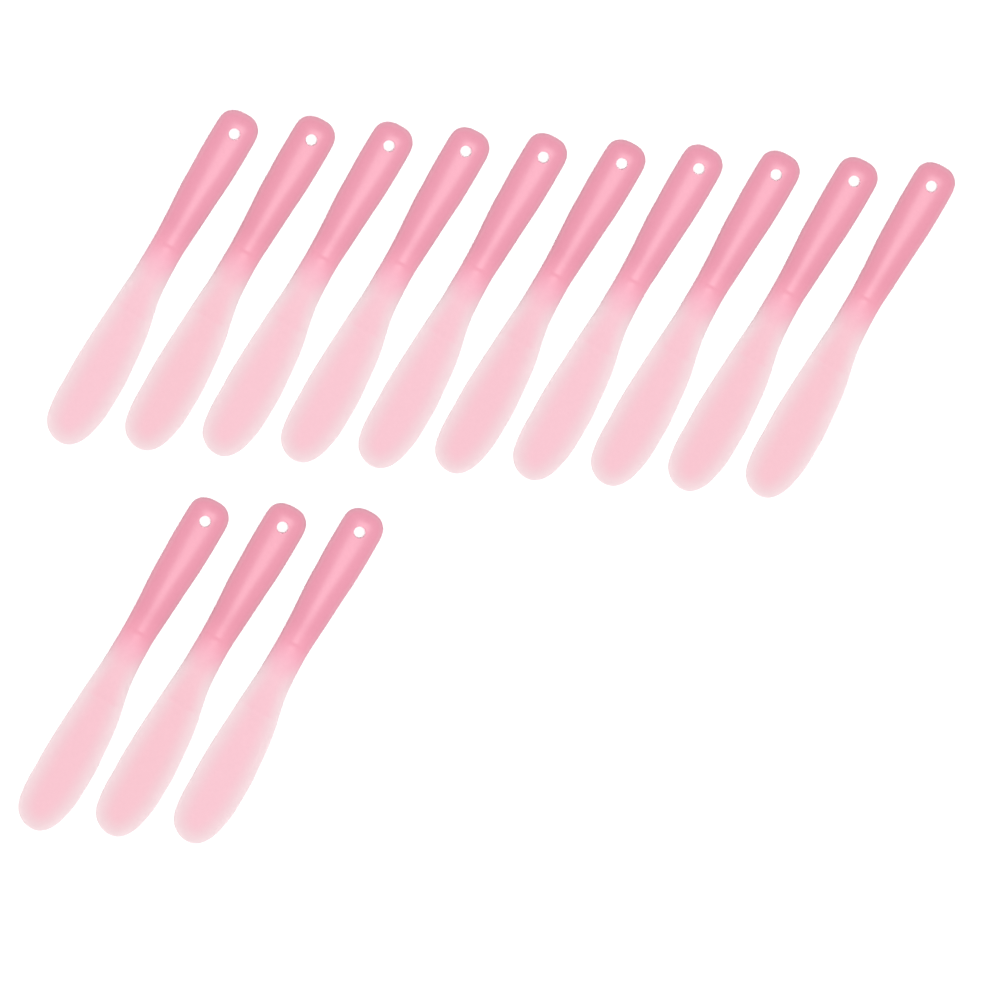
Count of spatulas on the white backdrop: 13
